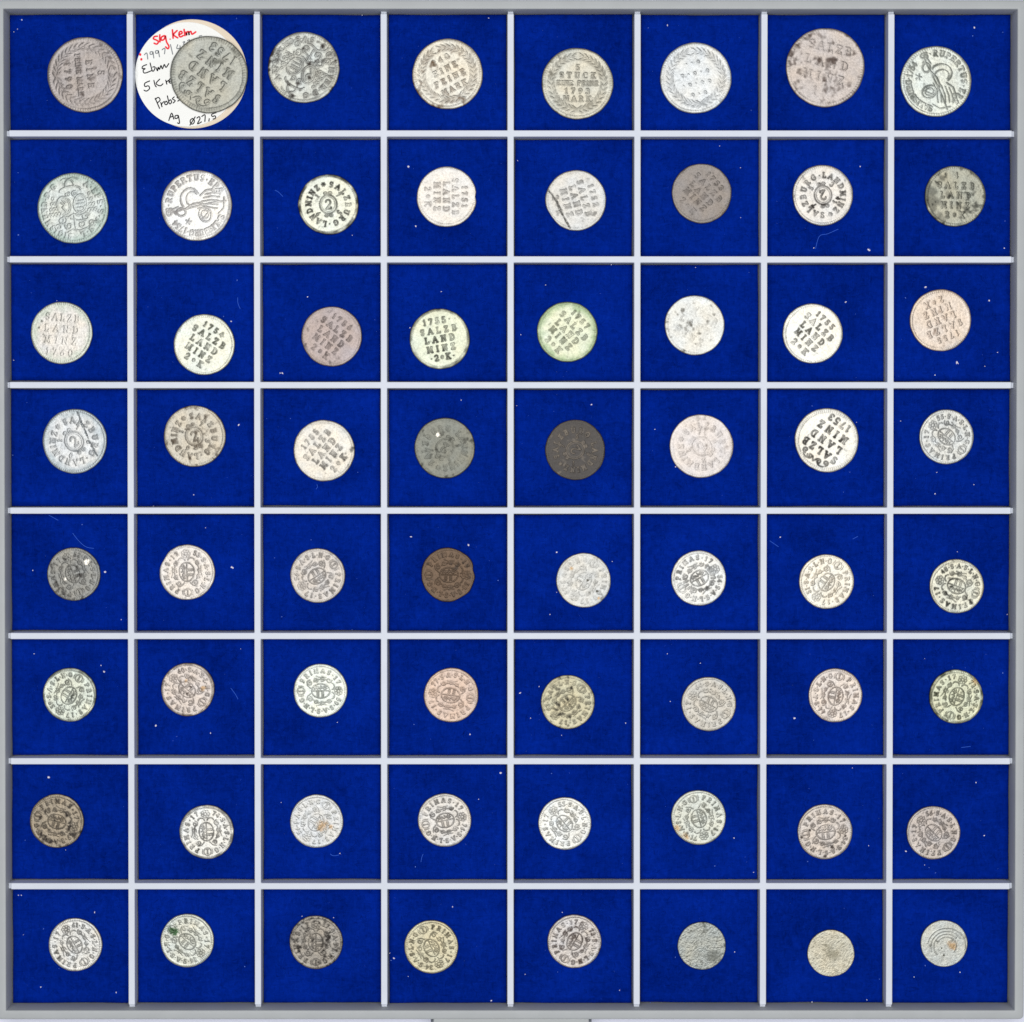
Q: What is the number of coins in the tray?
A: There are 64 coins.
